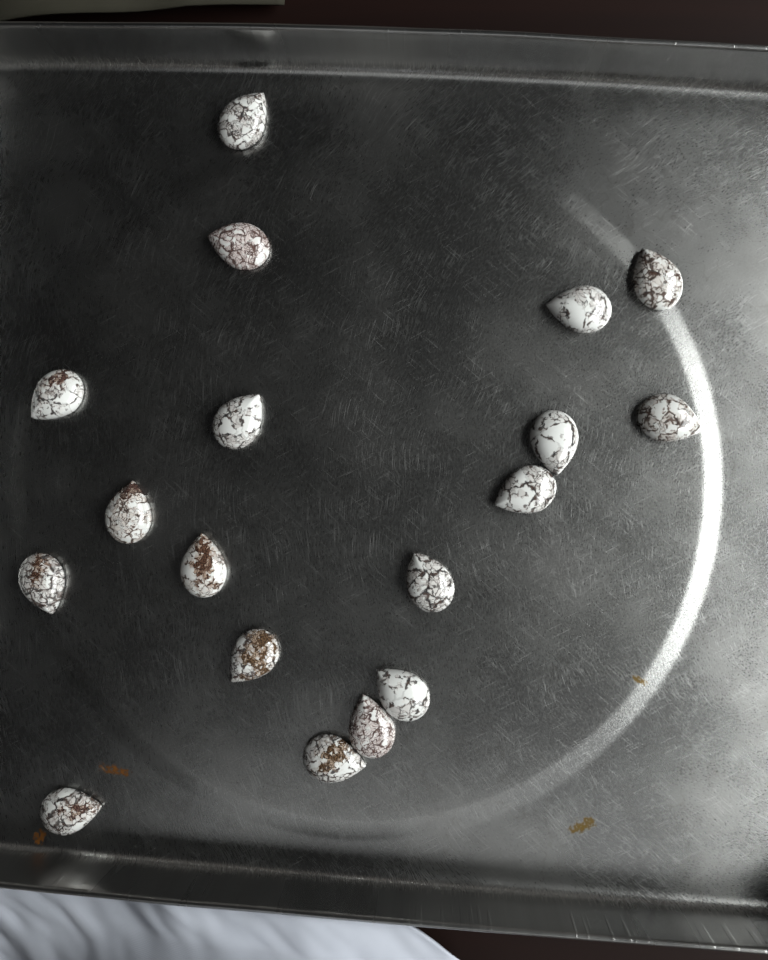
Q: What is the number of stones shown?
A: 18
